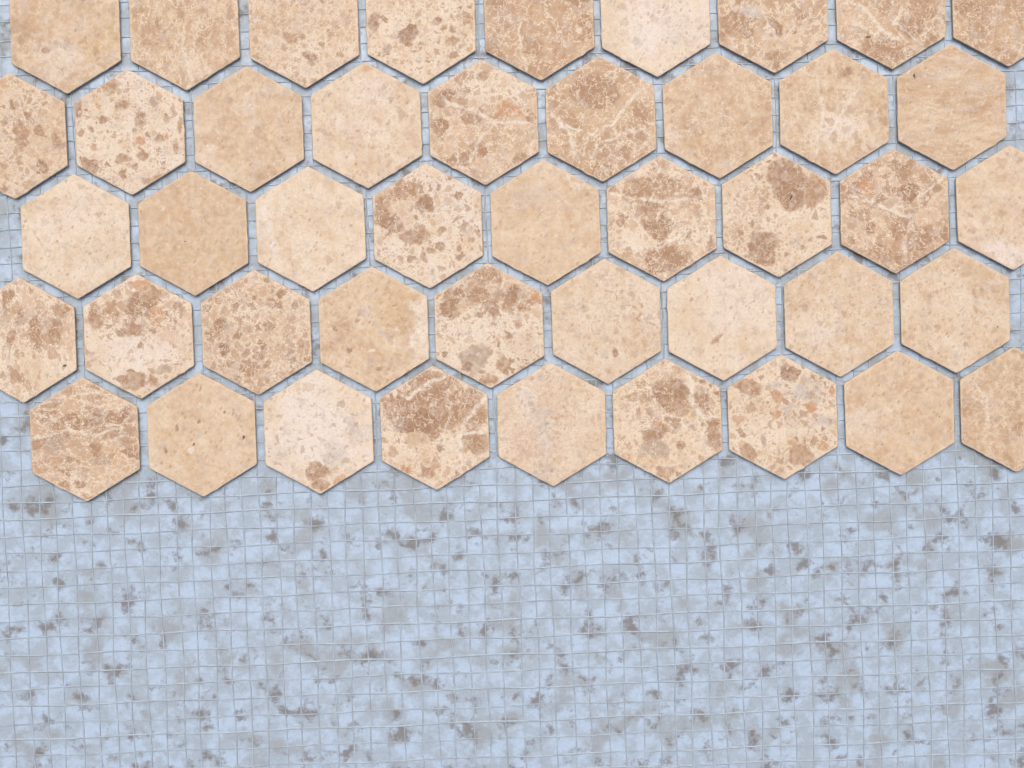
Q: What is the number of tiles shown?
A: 45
